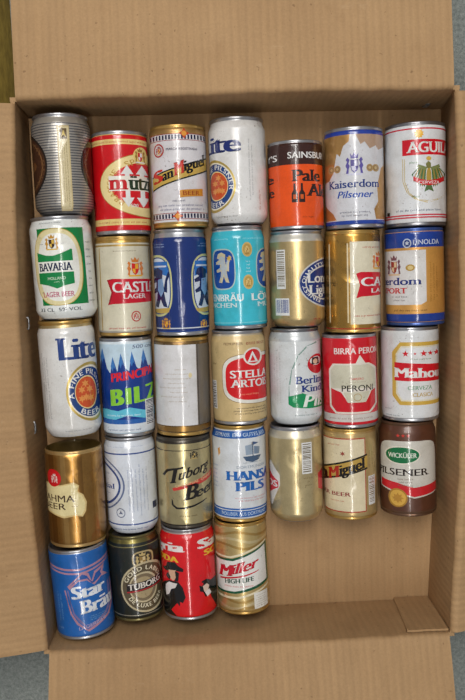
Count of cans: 32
